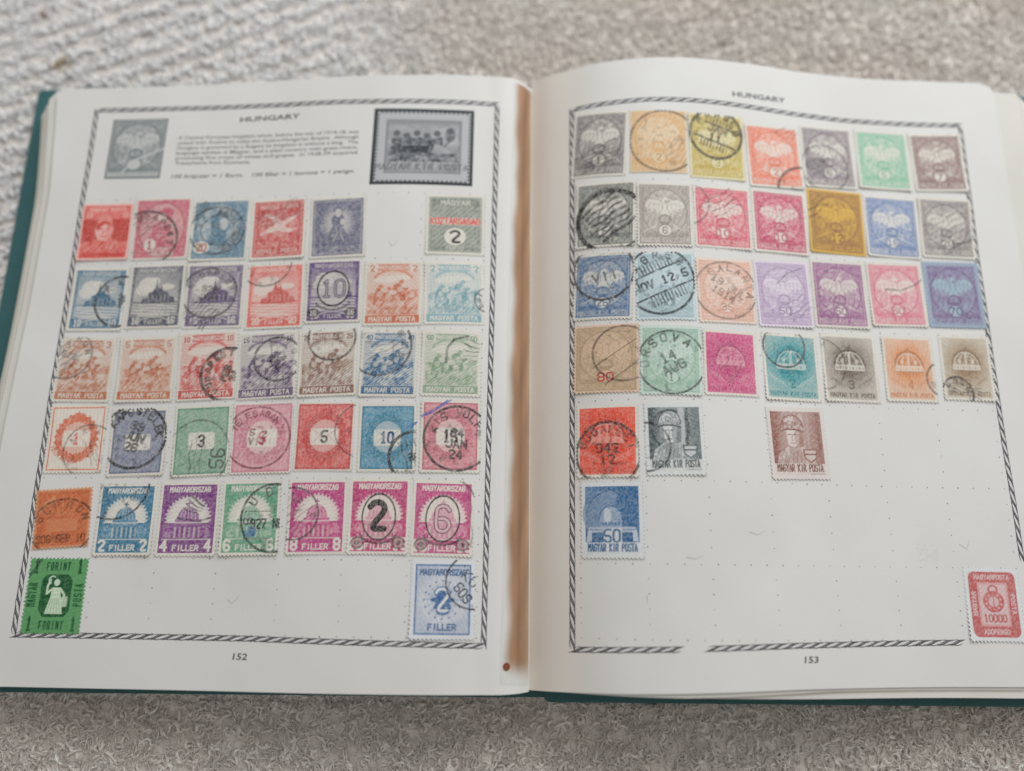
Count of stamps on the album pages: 69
